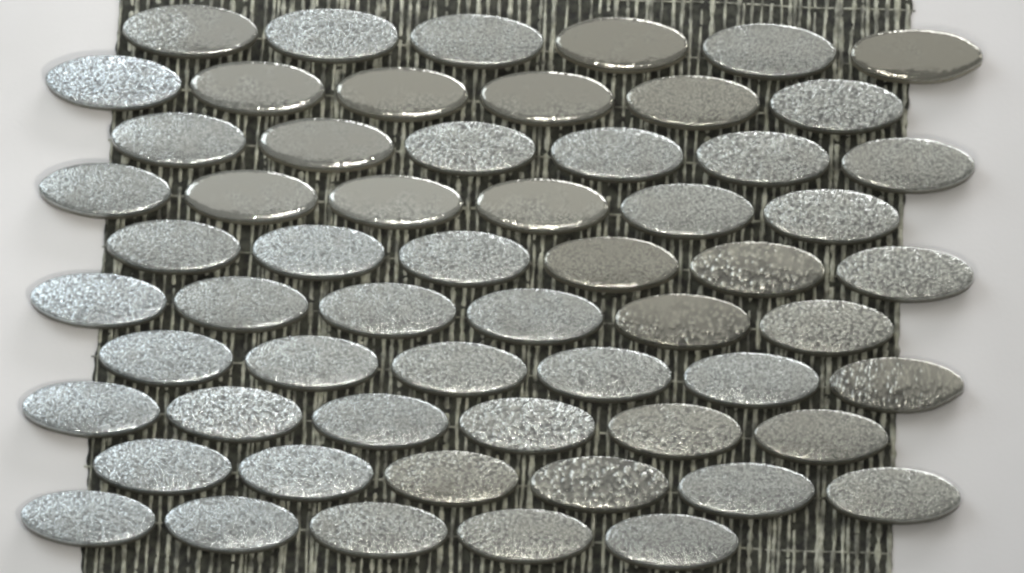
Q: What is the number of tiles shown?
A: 59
